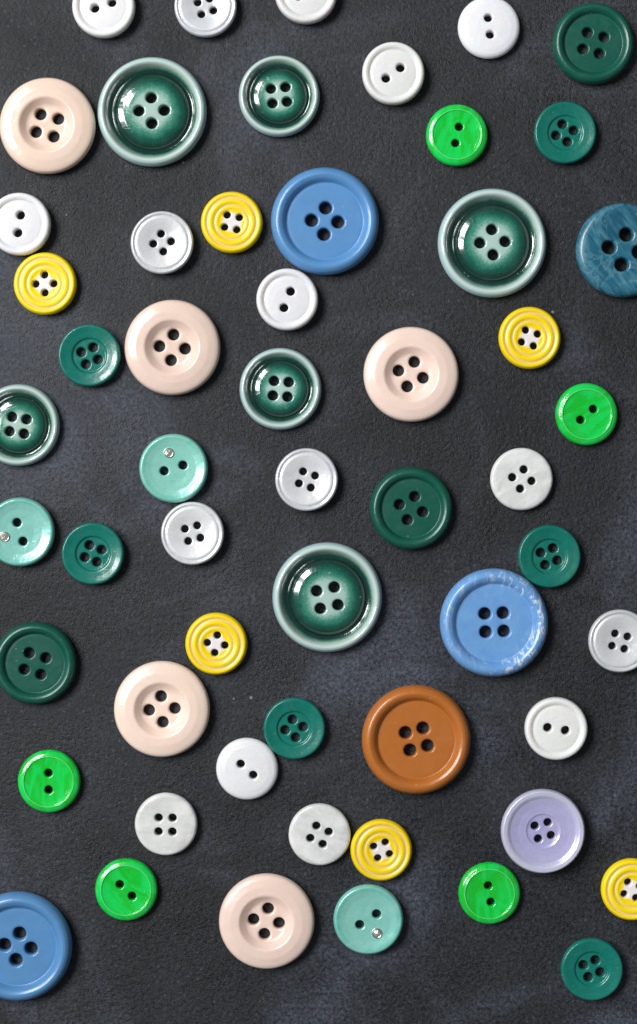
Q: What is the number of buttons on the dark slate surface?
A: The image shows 56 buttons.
